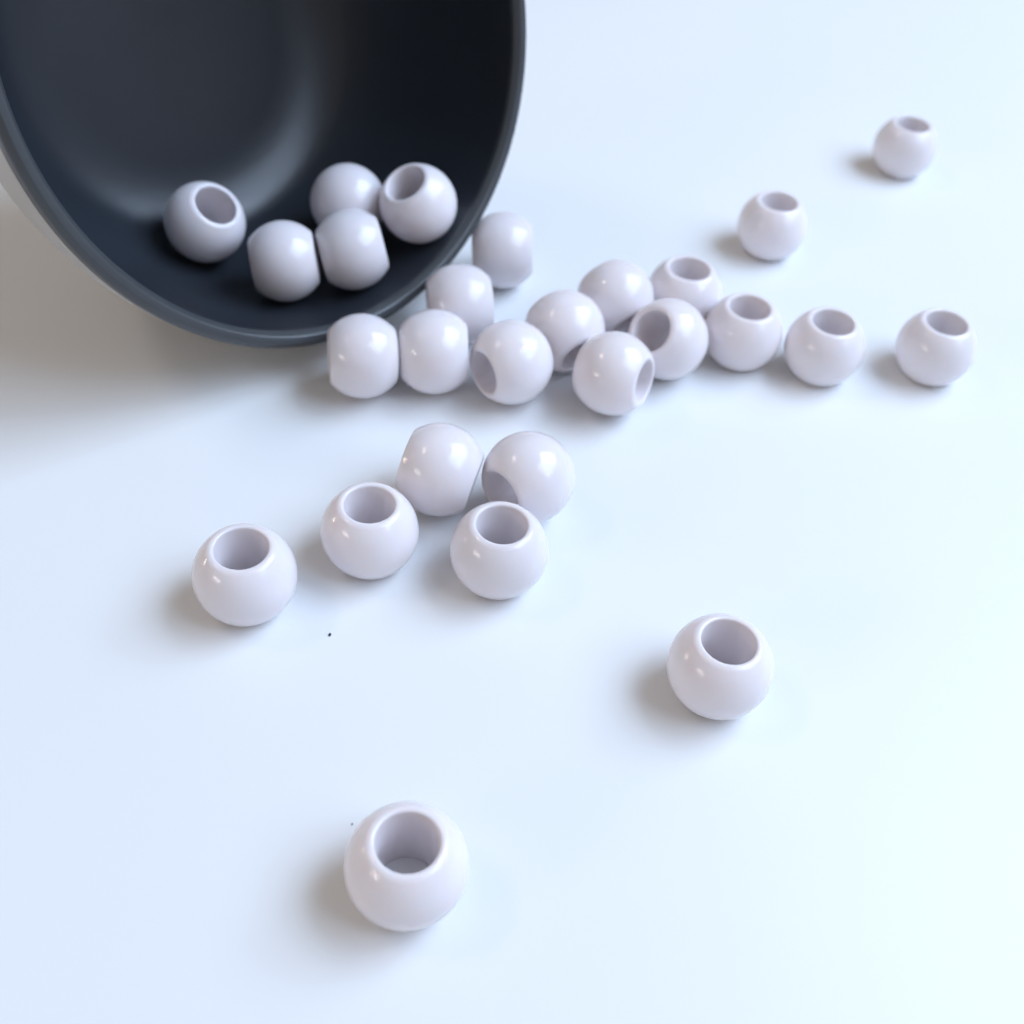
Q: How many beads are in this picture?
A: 27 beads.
